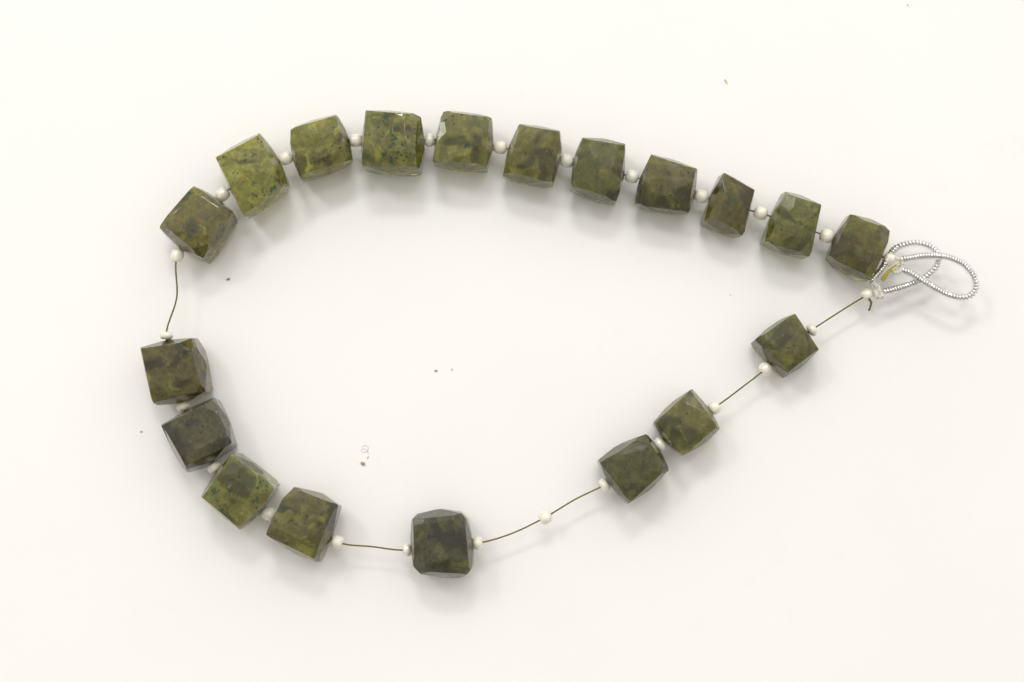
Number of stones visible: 19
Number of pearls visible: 26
